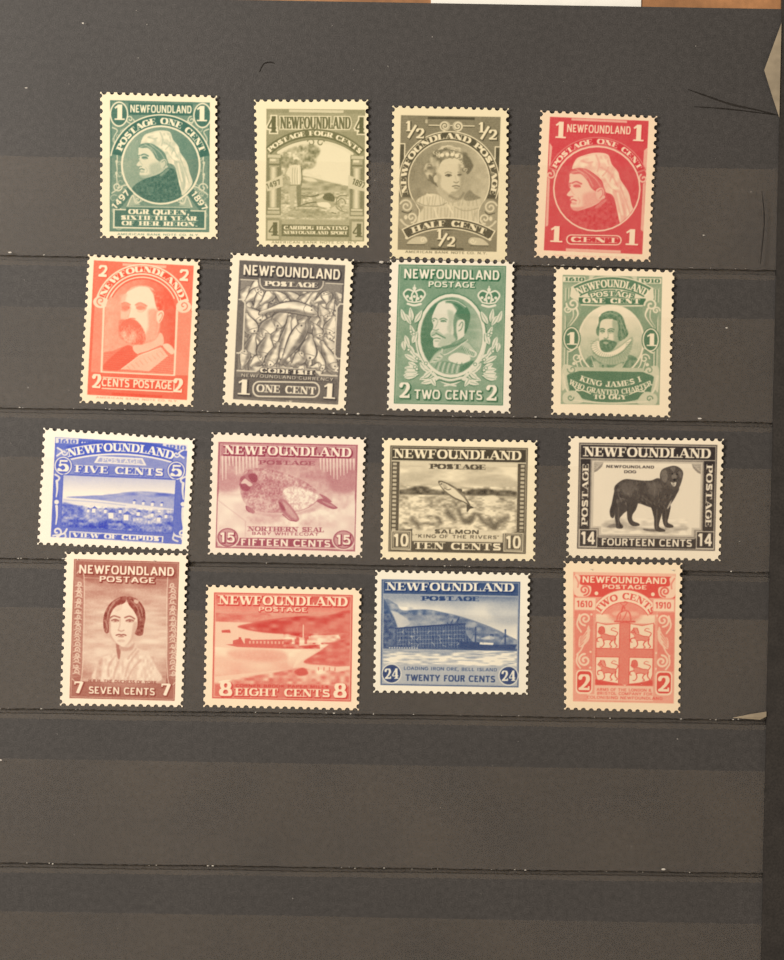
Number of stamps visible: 16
